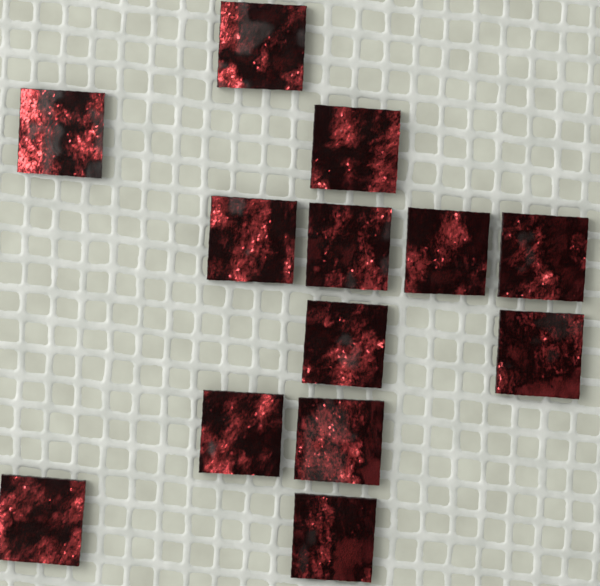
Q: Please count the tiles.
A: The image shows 13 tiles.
